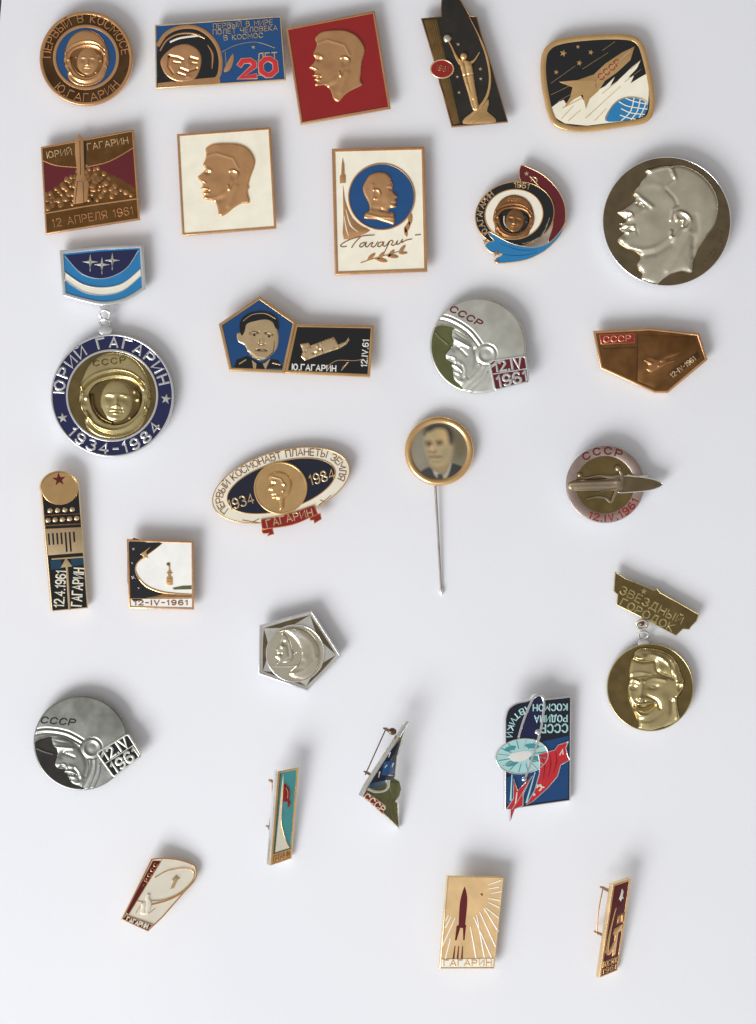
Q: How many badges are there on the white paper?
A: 28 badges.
